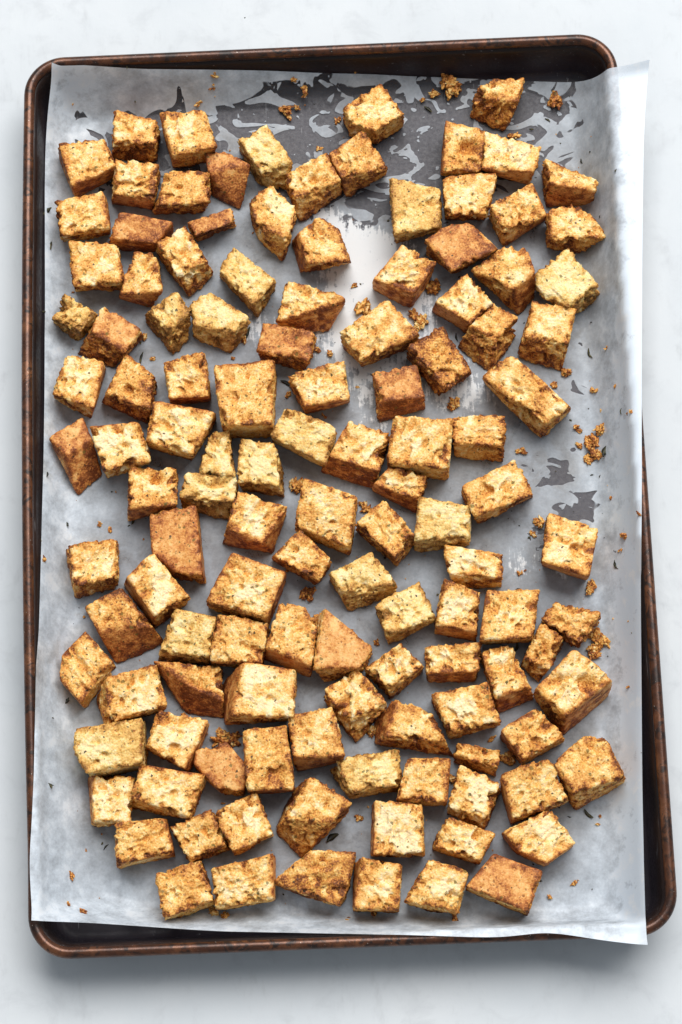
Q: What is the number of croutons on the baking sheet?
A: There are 122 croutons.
